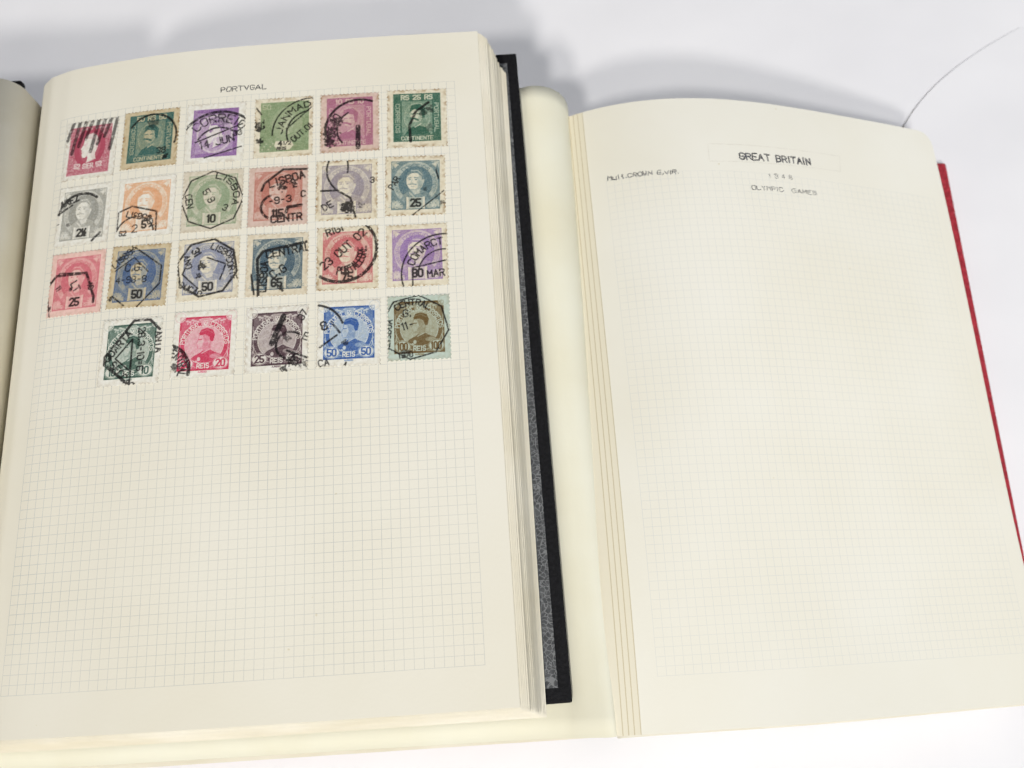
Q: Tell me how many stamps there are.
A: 23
